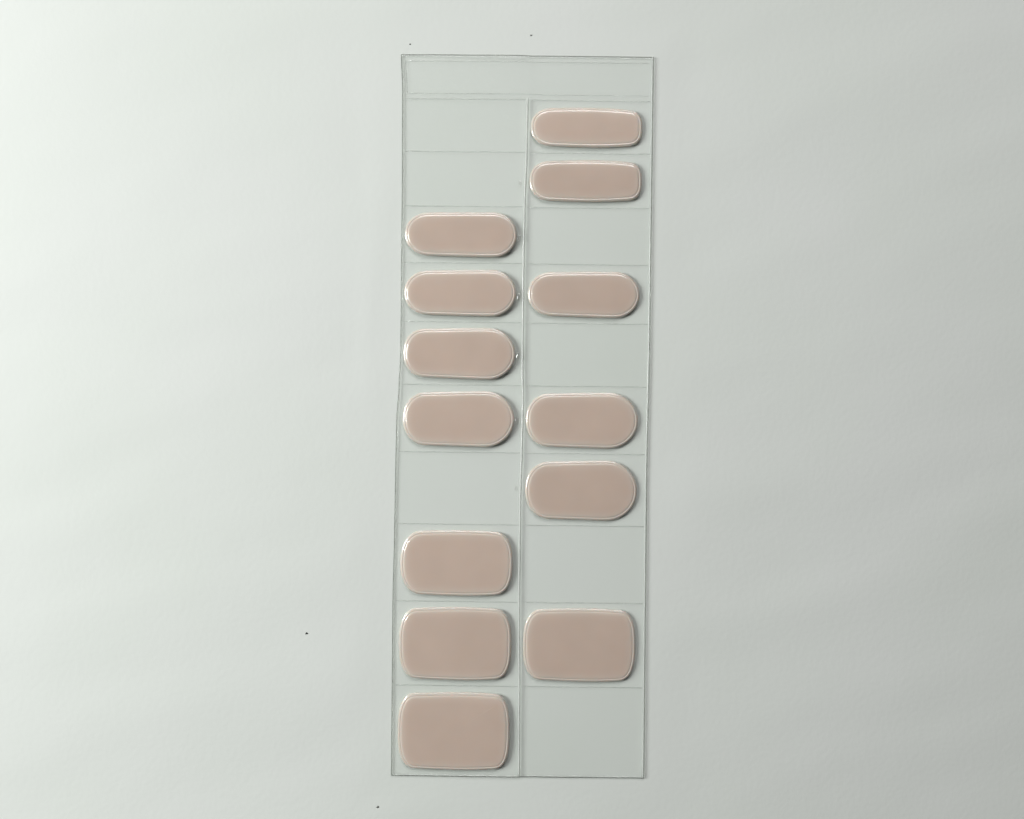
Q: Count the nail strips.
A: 13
